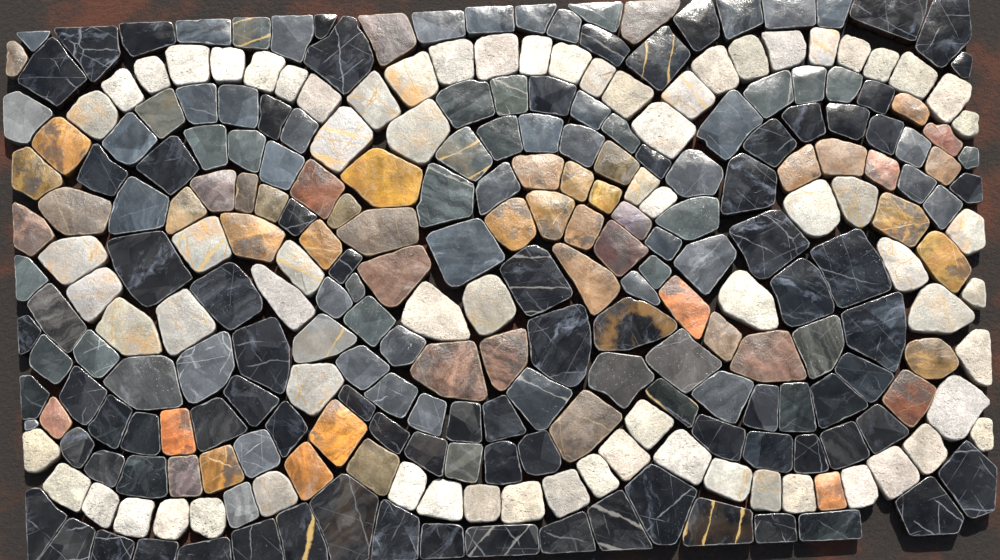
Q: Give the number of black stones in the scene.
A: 82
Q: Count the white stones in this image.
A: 73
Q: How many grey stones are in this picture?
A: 70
